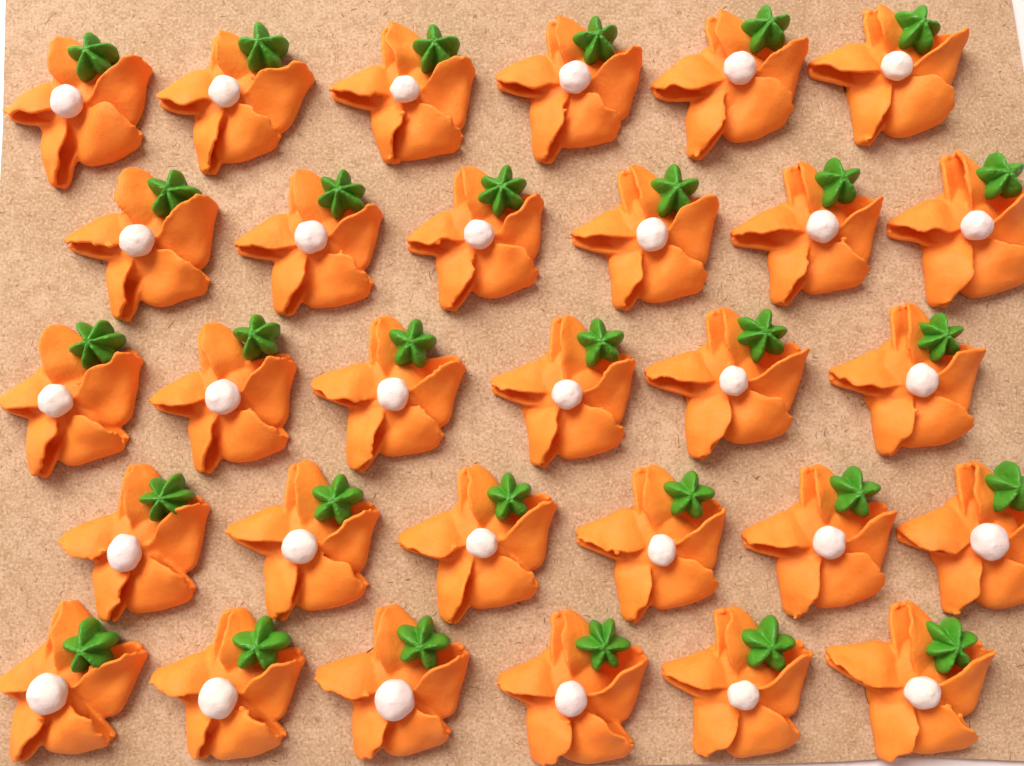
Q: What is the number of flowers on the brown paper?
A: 30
